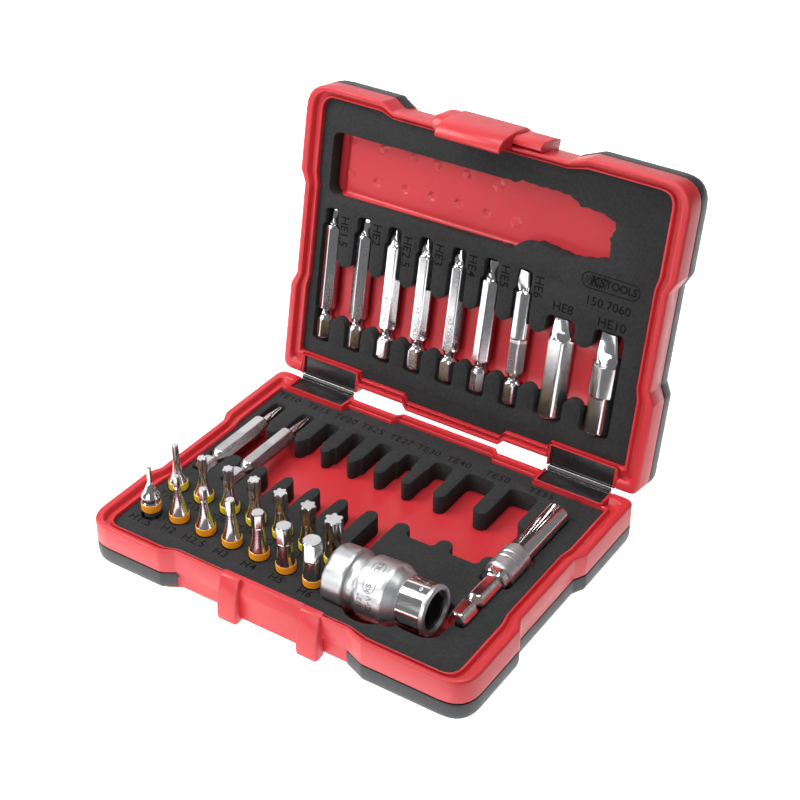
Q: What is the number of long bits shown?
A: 11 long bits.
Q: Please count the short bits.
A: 14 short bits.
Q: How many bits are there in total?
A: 25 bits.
